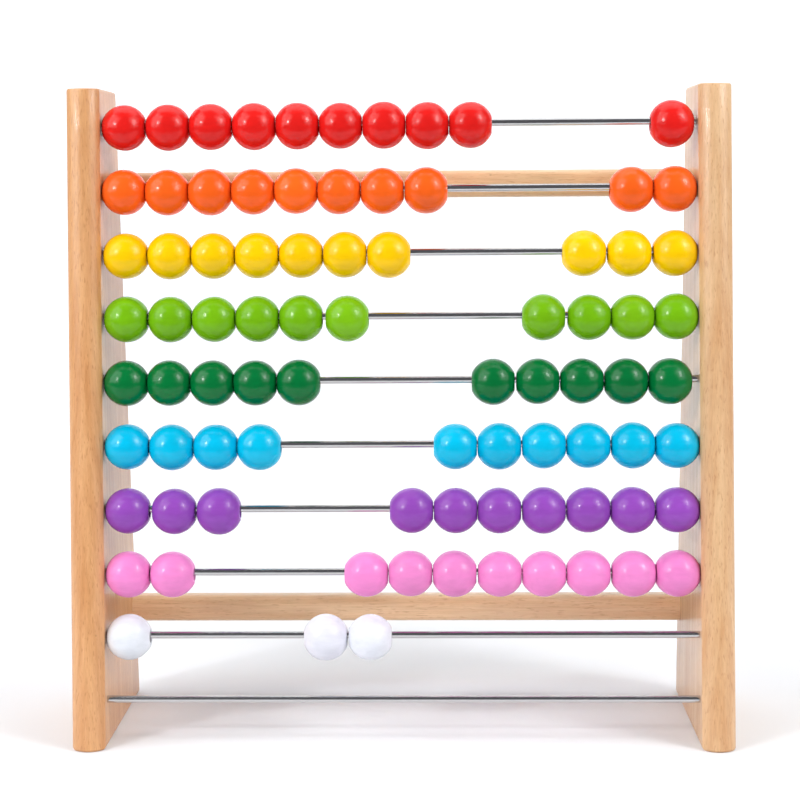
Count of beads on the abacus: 83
